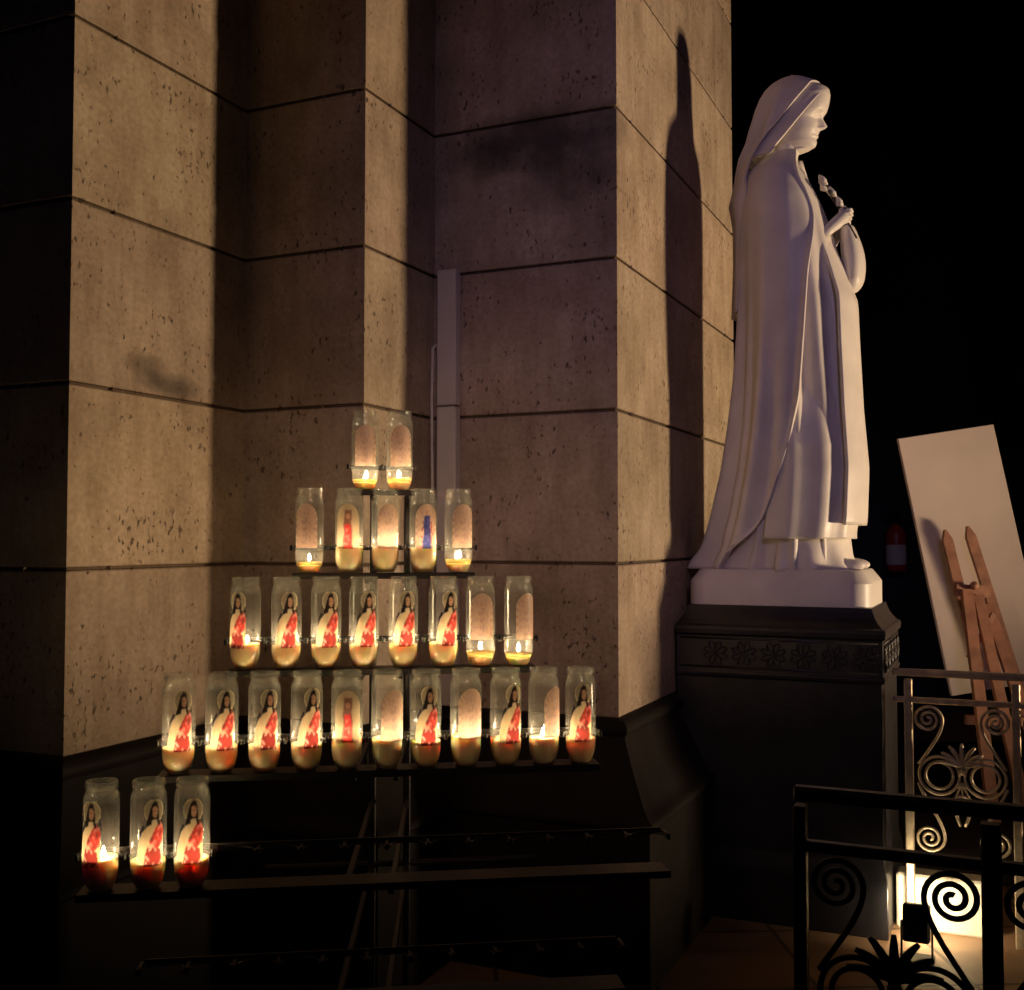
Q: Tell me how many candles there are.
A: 29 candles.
